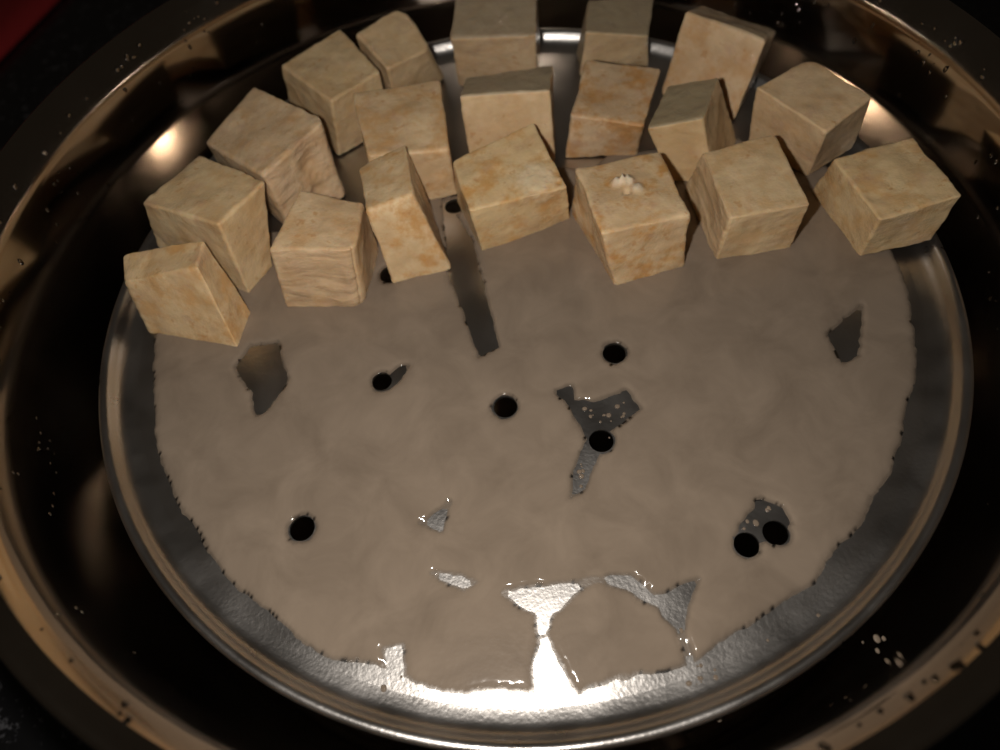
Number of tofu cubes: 19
